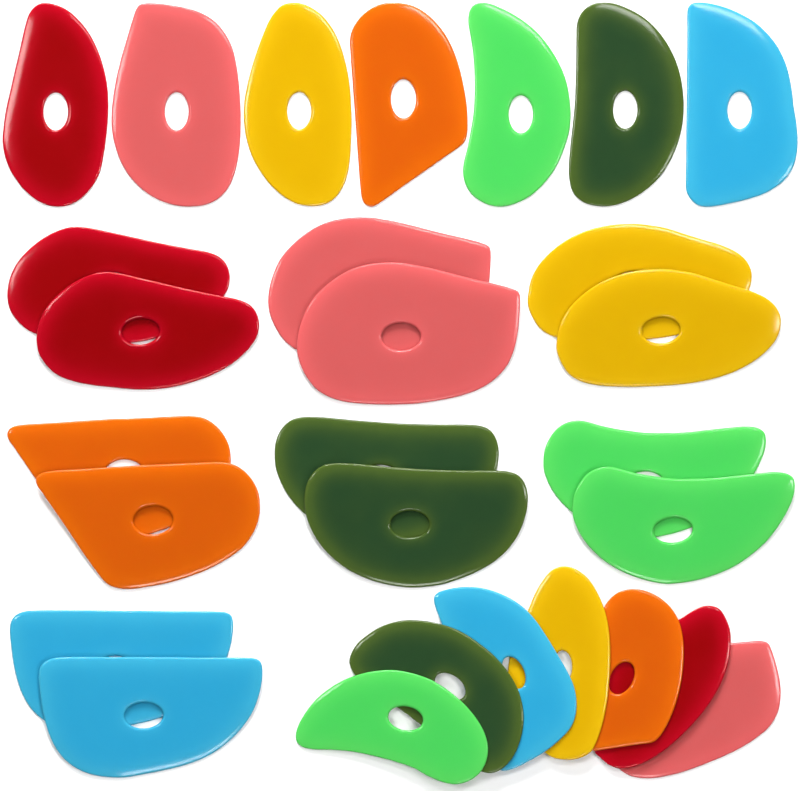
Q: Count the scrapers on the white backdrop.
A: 28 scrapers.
